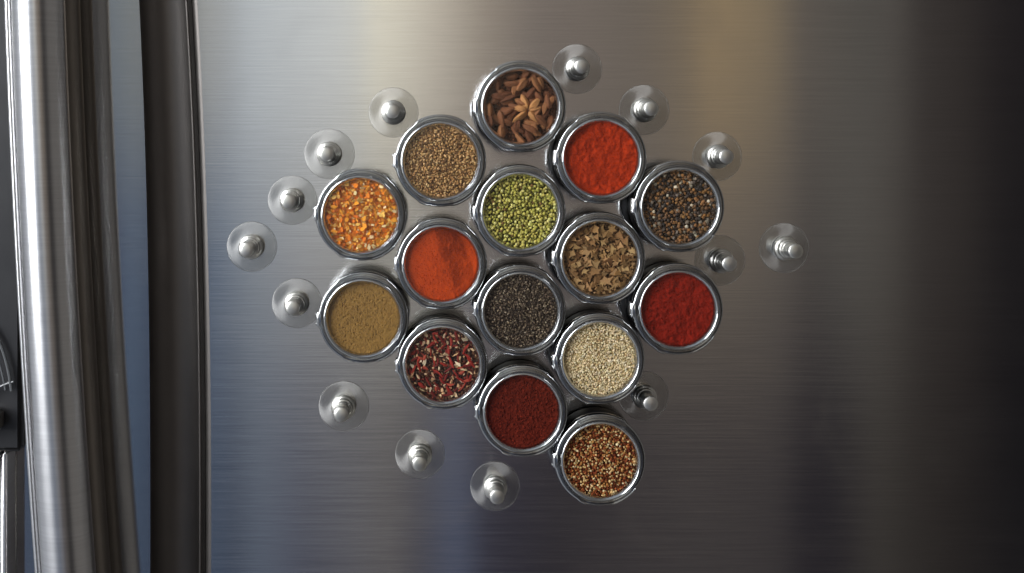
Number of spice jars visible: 15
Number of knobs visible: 14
